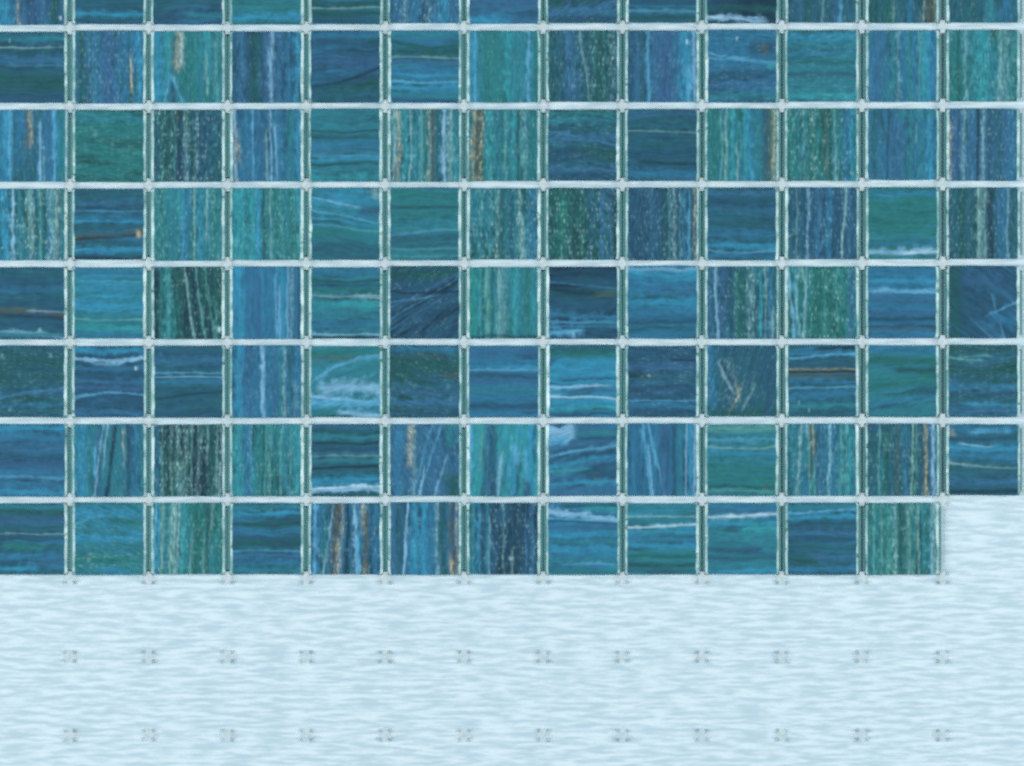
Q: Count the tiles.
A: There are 103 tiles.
